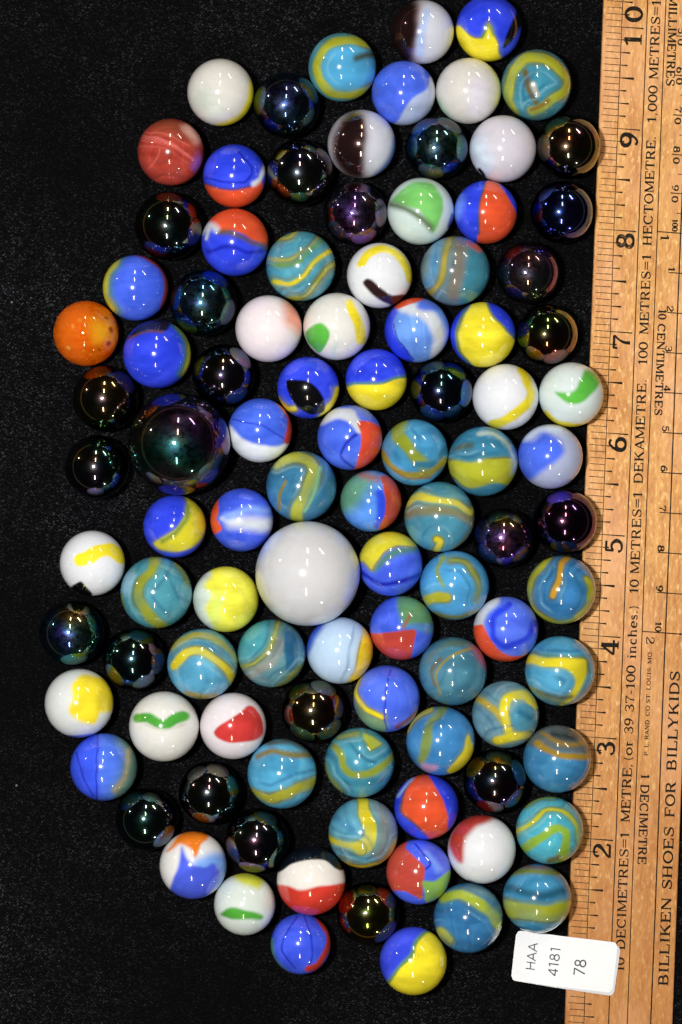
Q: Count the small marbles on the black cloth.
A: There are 97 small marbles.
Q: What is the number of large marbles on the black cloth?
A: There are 2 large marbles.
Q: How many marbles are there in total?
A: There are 99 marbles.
